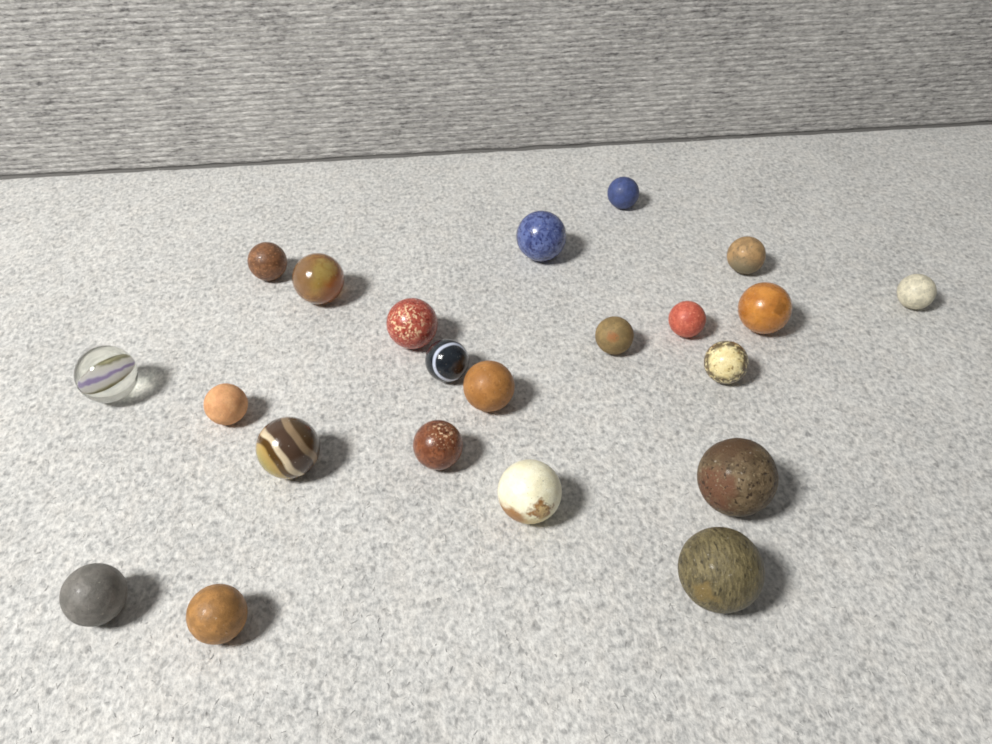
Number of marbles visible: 22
